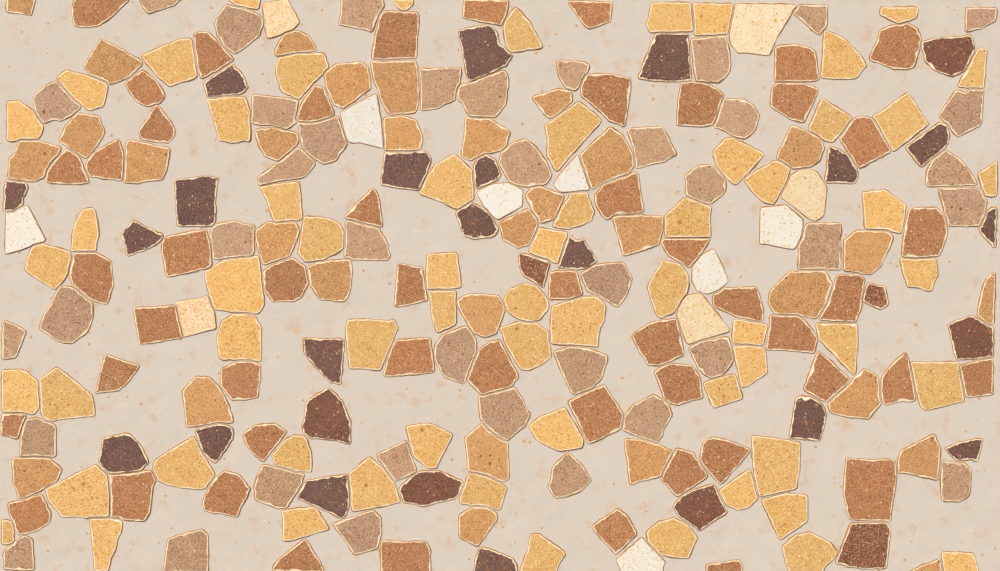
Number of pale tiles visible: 12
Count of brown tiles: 124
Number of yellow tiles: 62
